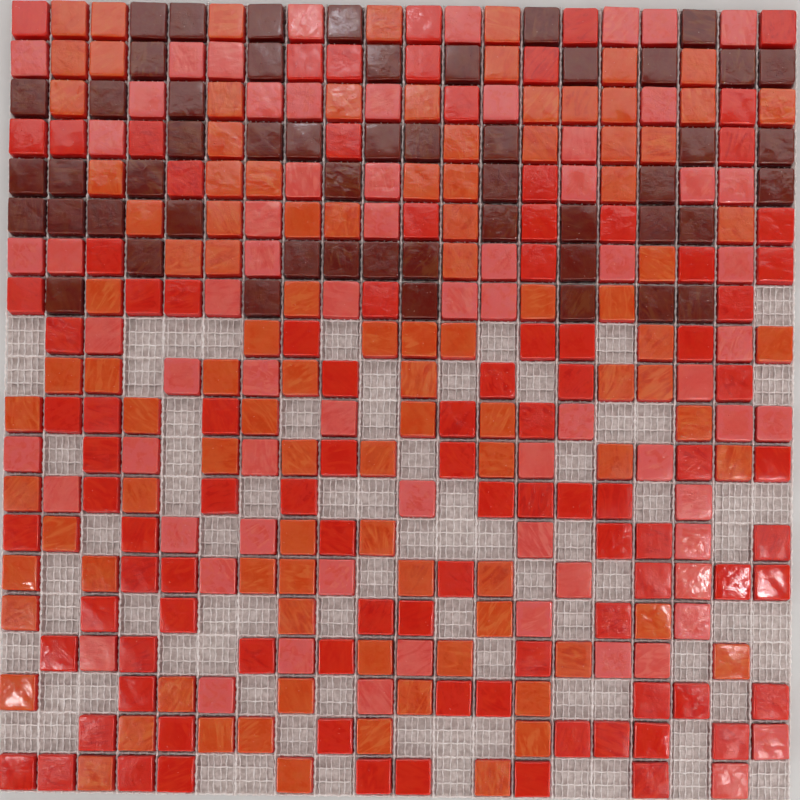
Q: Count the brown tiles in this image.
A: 52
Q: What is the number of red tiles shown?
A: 99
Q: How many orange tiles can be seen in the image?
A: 101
